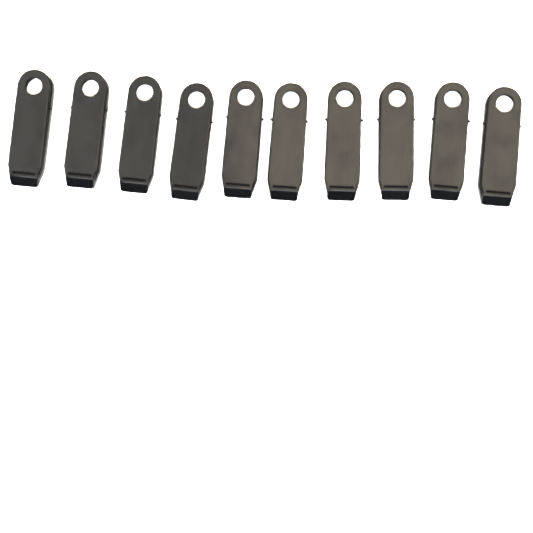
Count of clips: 10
